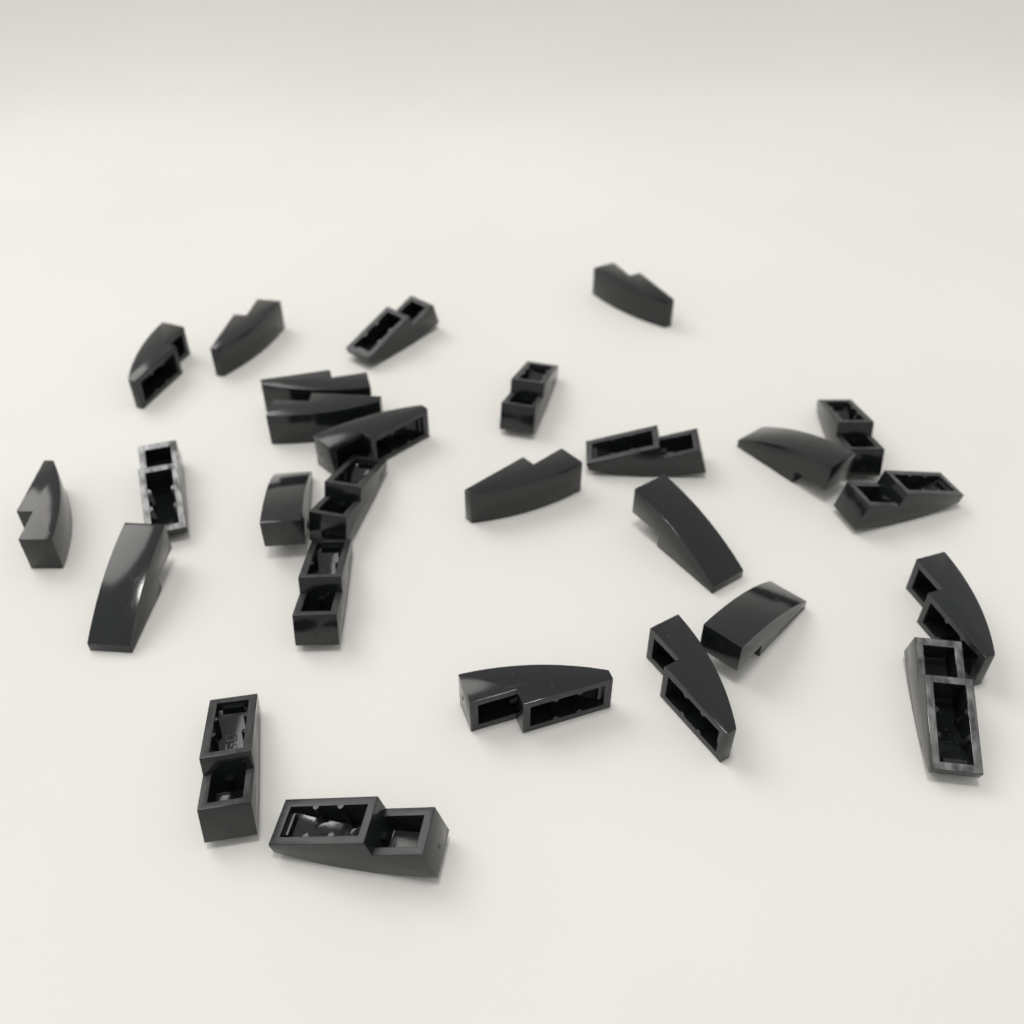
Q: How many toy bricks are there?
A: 27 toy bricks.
